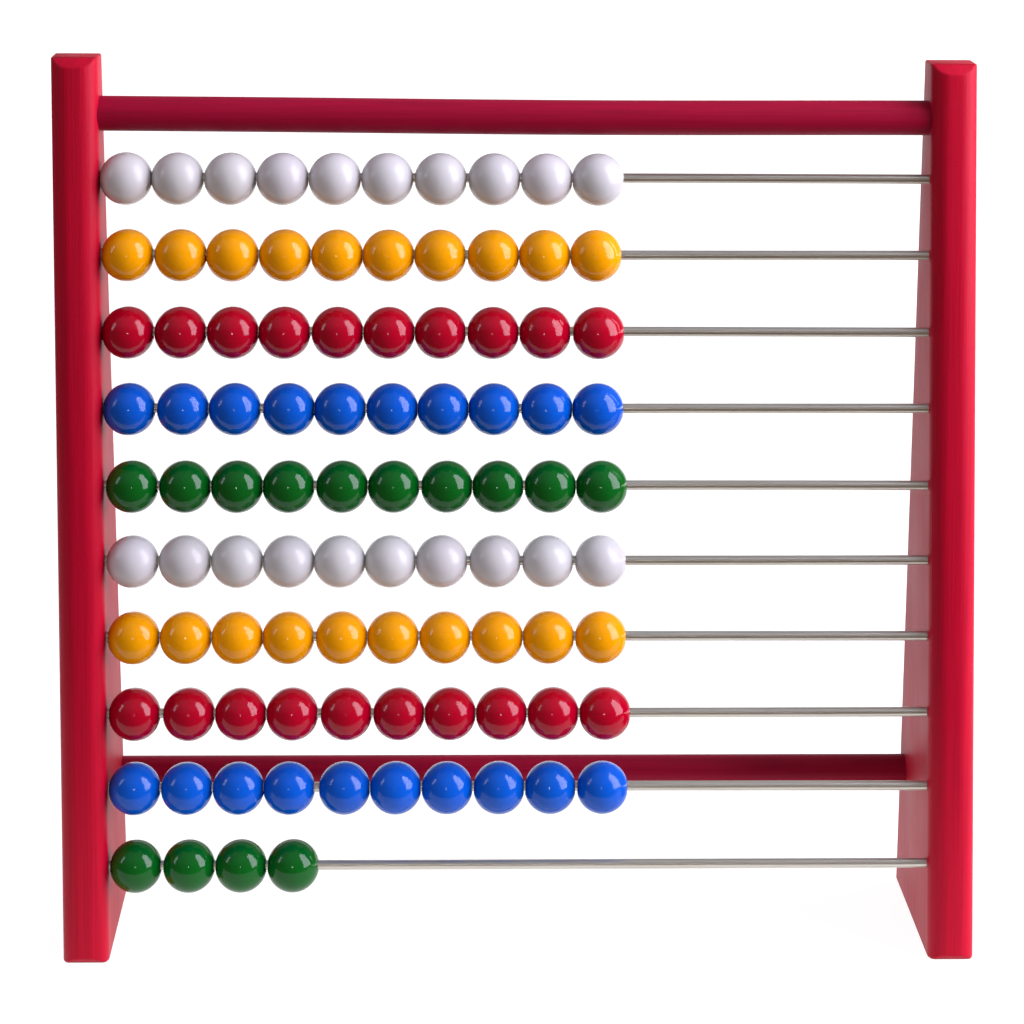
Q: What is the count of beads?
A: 94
